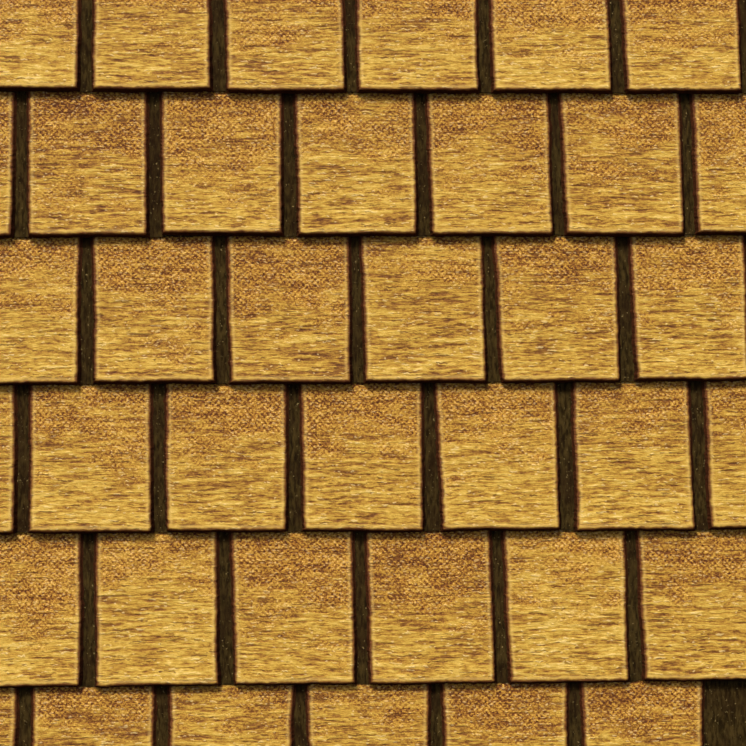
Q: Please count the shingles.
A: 38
